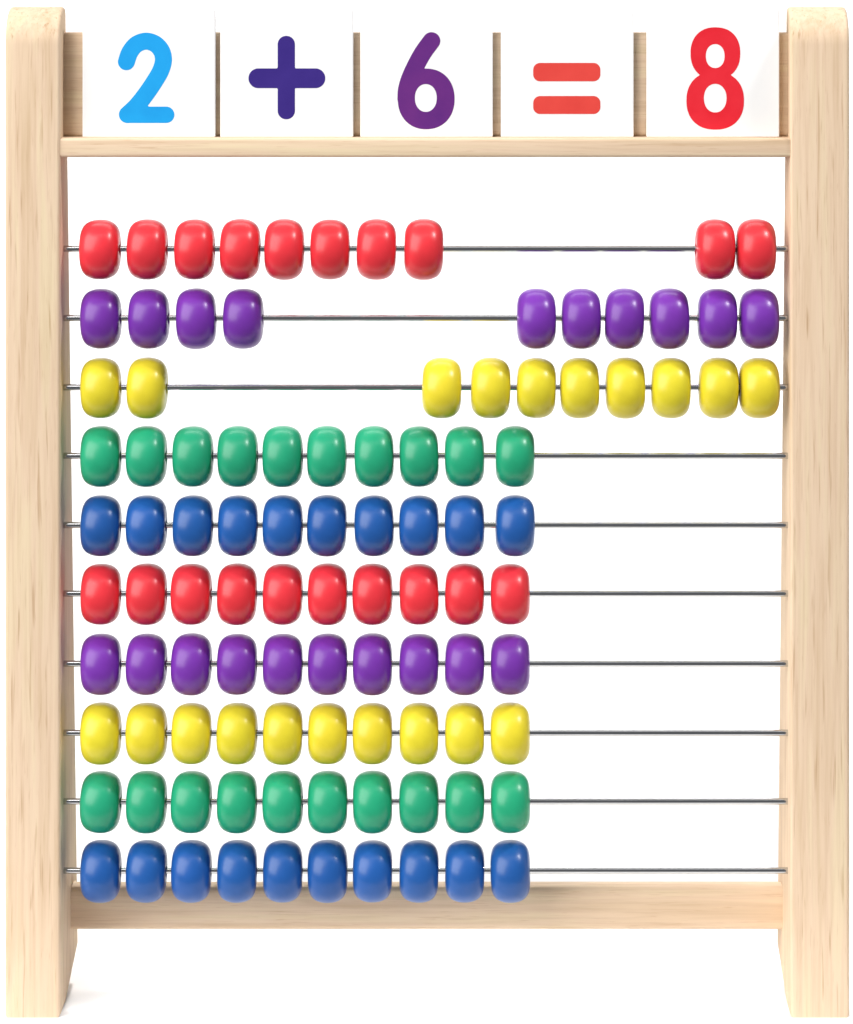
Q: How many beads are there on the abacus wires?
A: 100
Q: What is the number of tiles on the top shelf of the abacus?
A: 5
